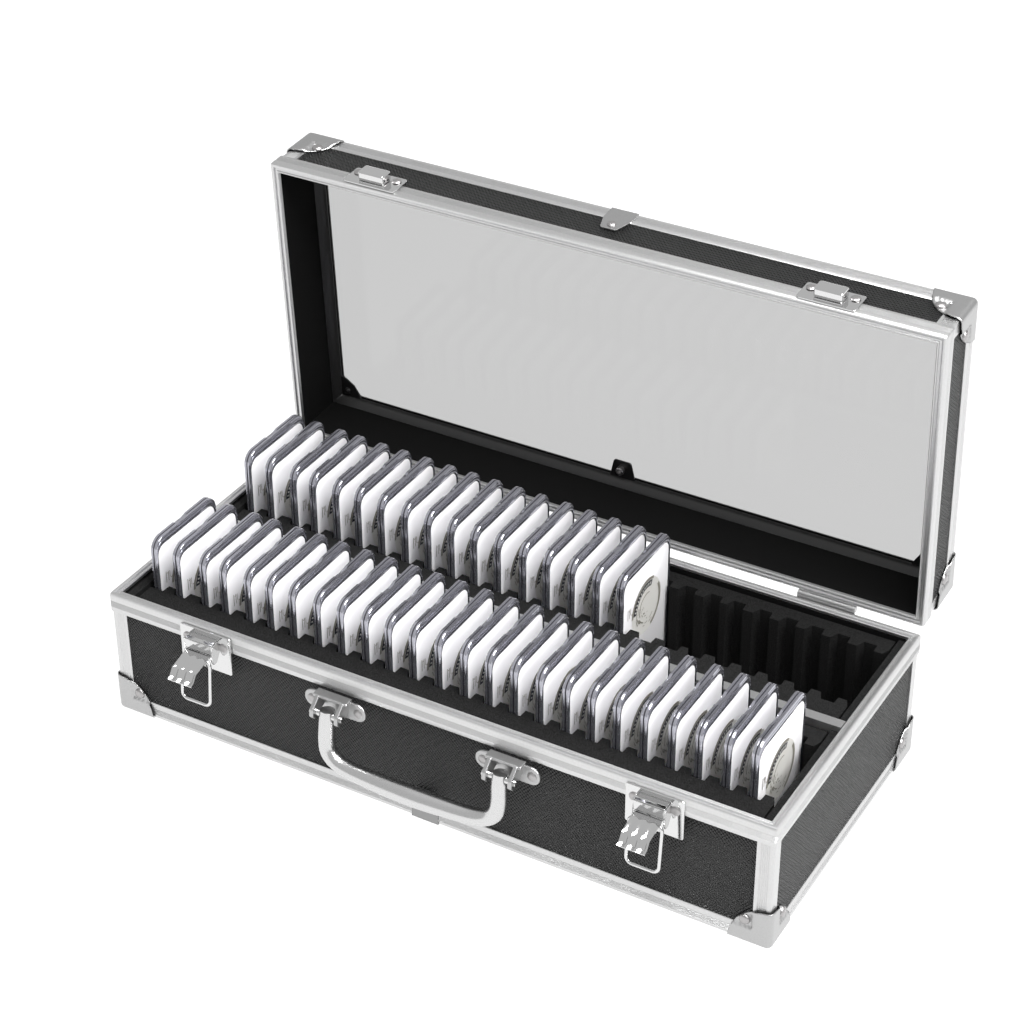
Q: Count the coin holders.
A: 42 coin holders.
